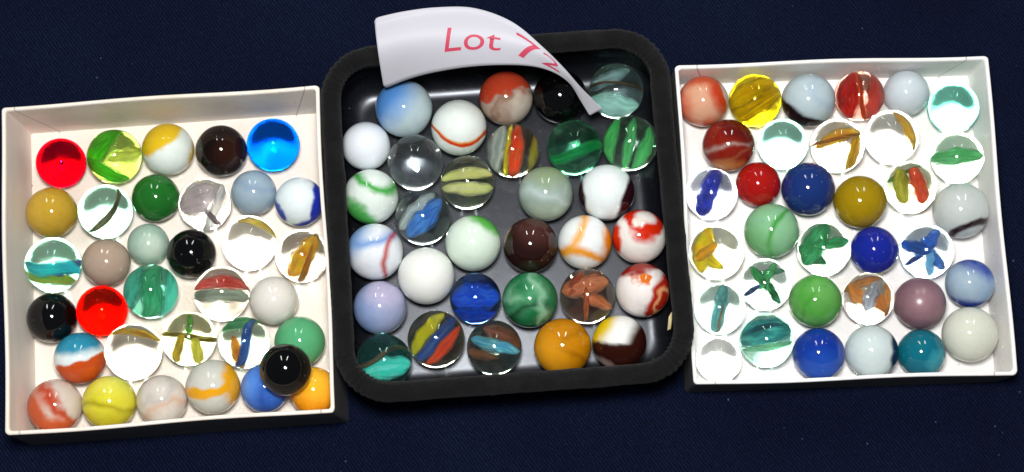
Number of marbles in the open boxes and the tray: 99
